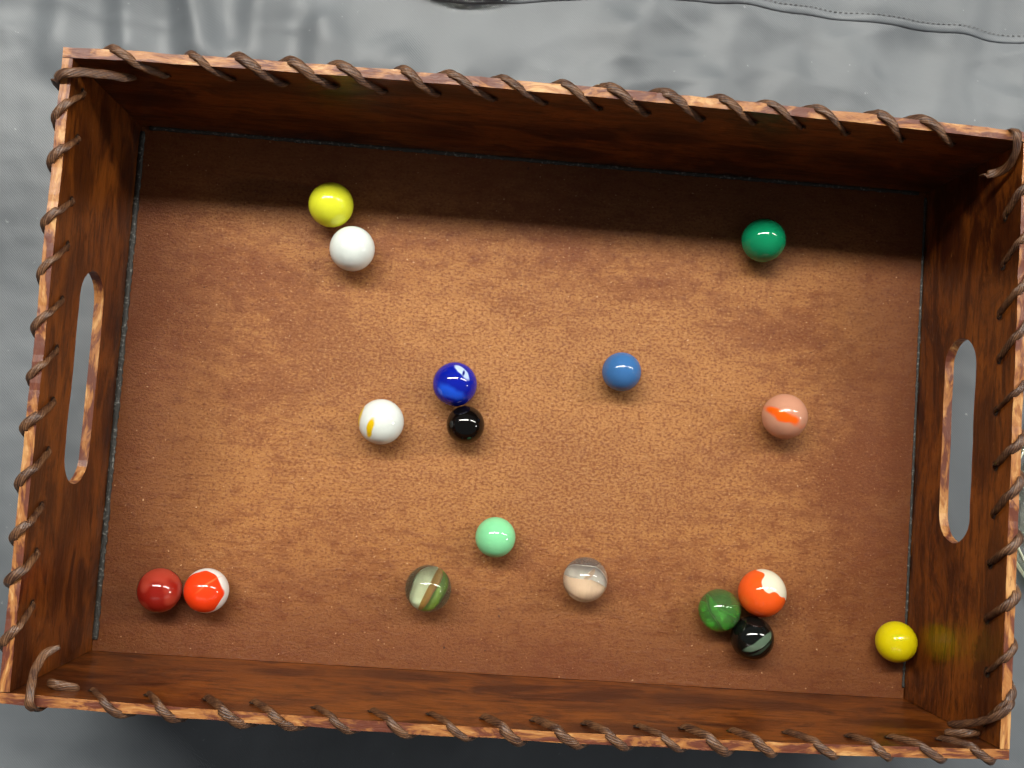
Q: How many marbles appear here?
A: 17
